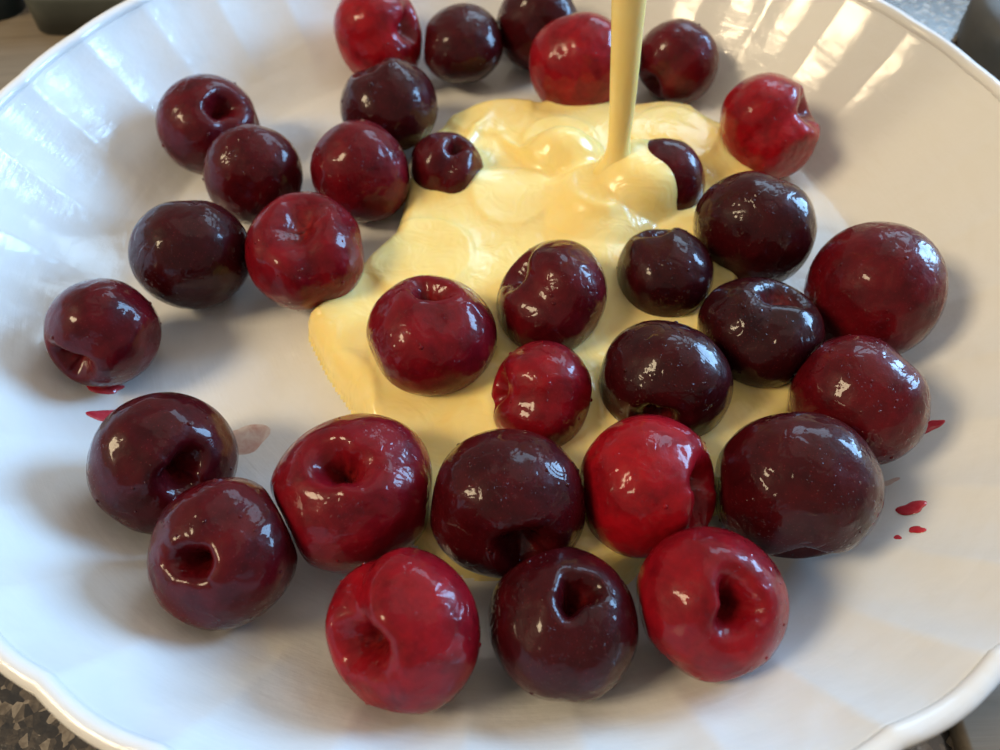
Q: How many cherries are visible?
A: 33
